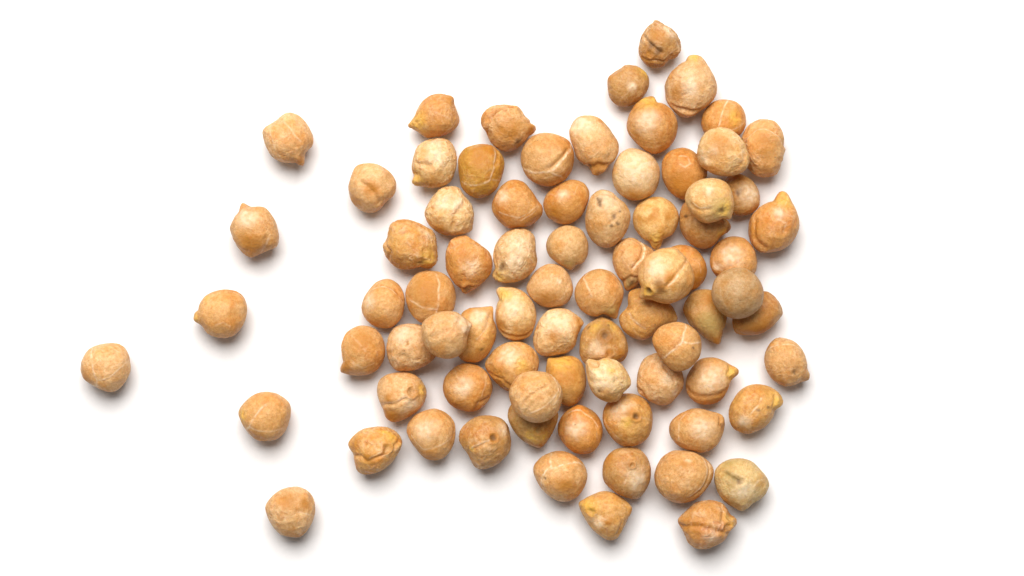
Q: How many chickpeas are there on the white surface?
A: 78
